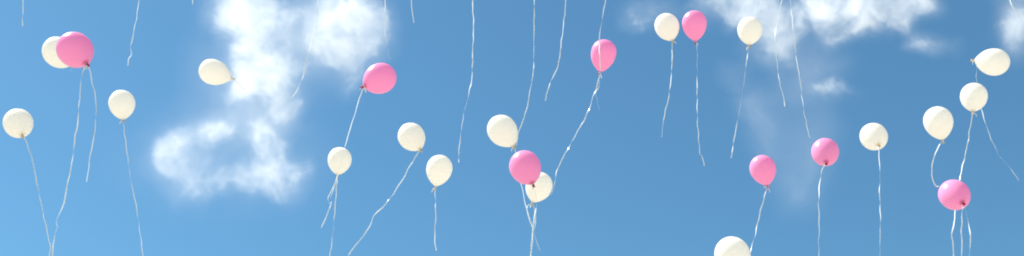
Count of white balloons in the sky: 16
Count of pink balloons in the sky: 8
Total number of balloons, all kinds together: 24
